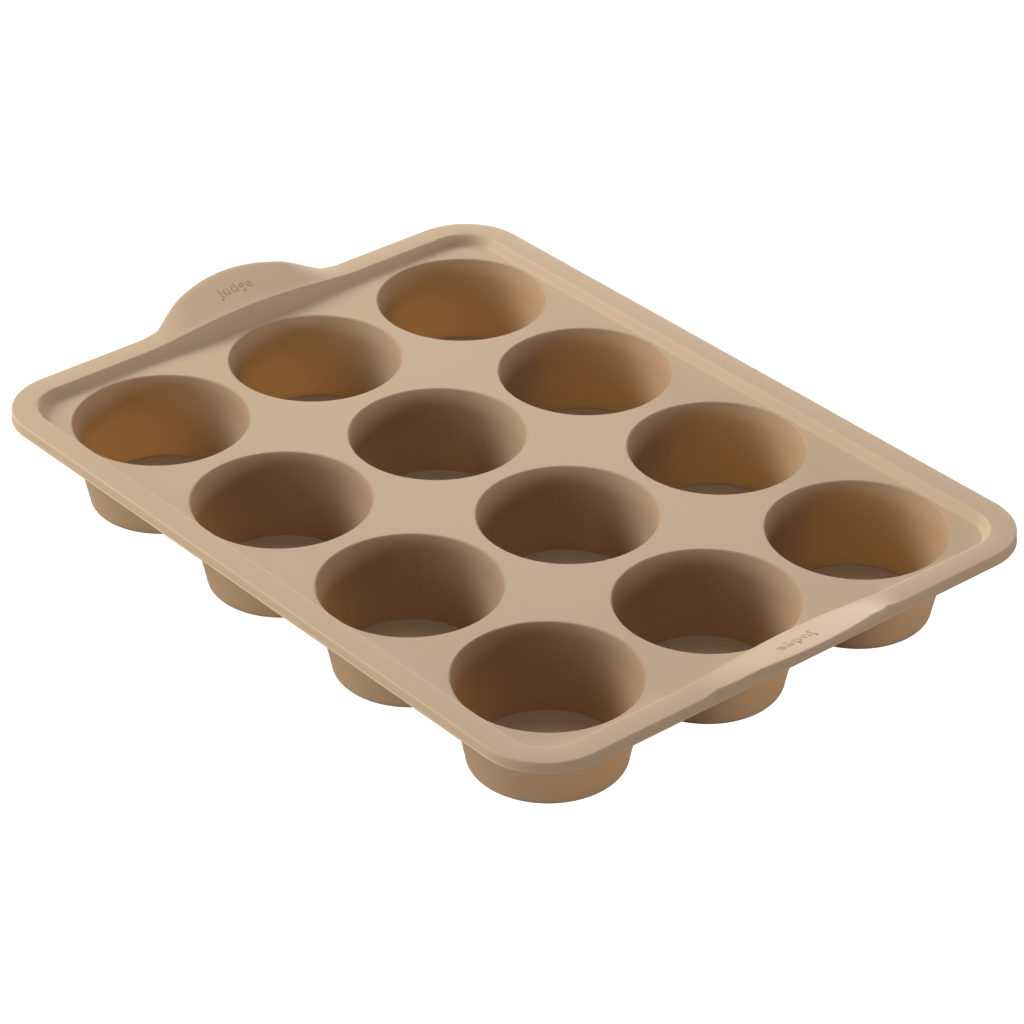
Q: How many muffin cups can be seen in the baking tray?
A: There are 12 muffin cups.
